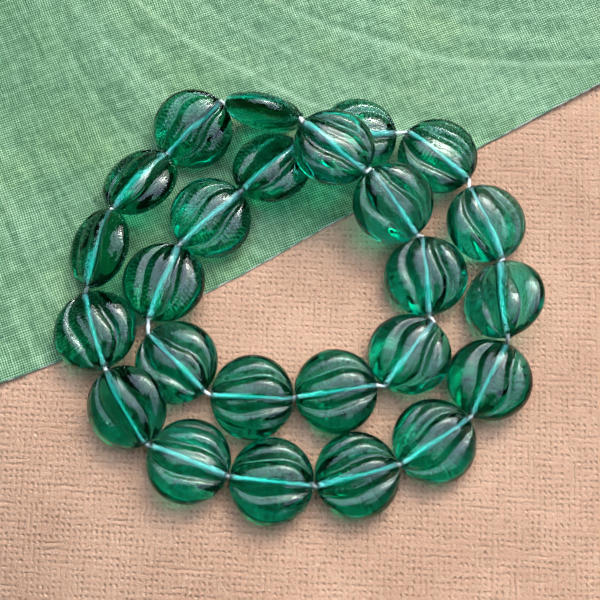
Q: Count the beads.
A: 25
